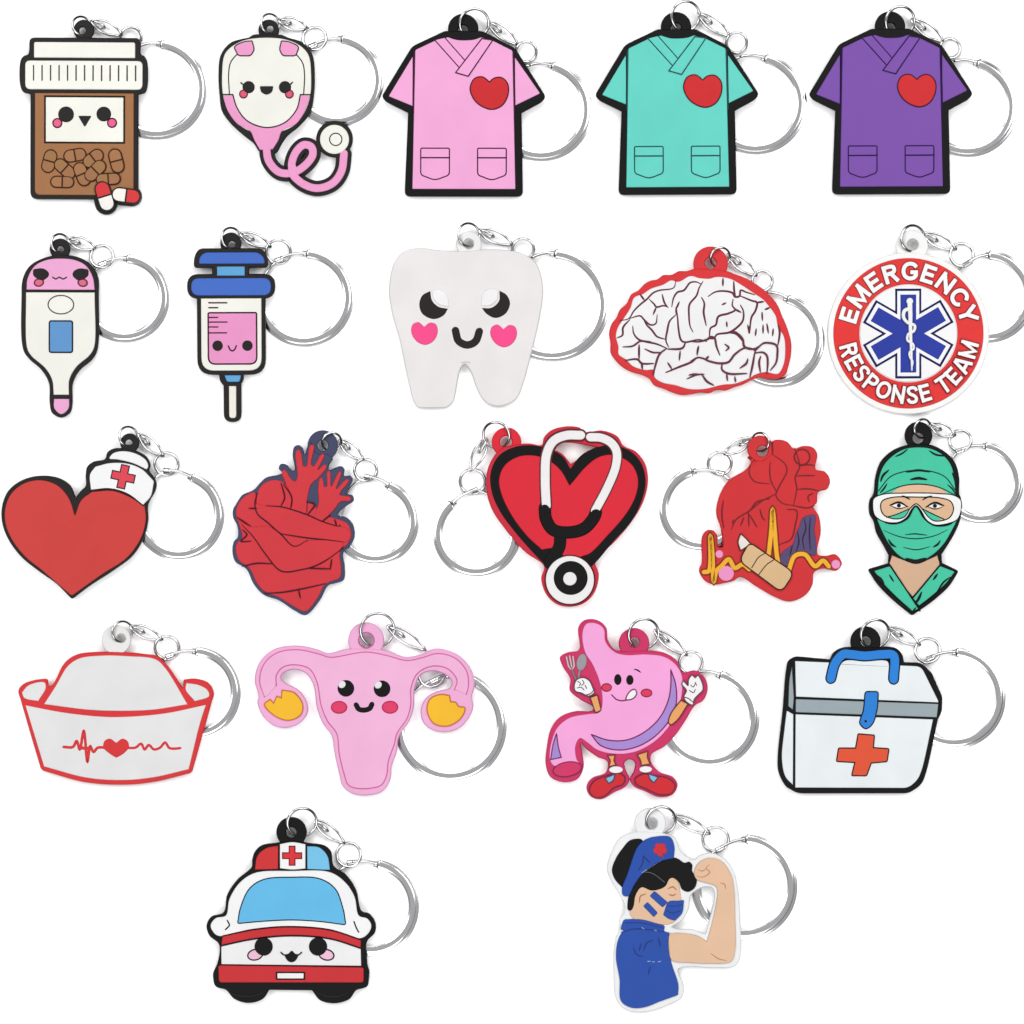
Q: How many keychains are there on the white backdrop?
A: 21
